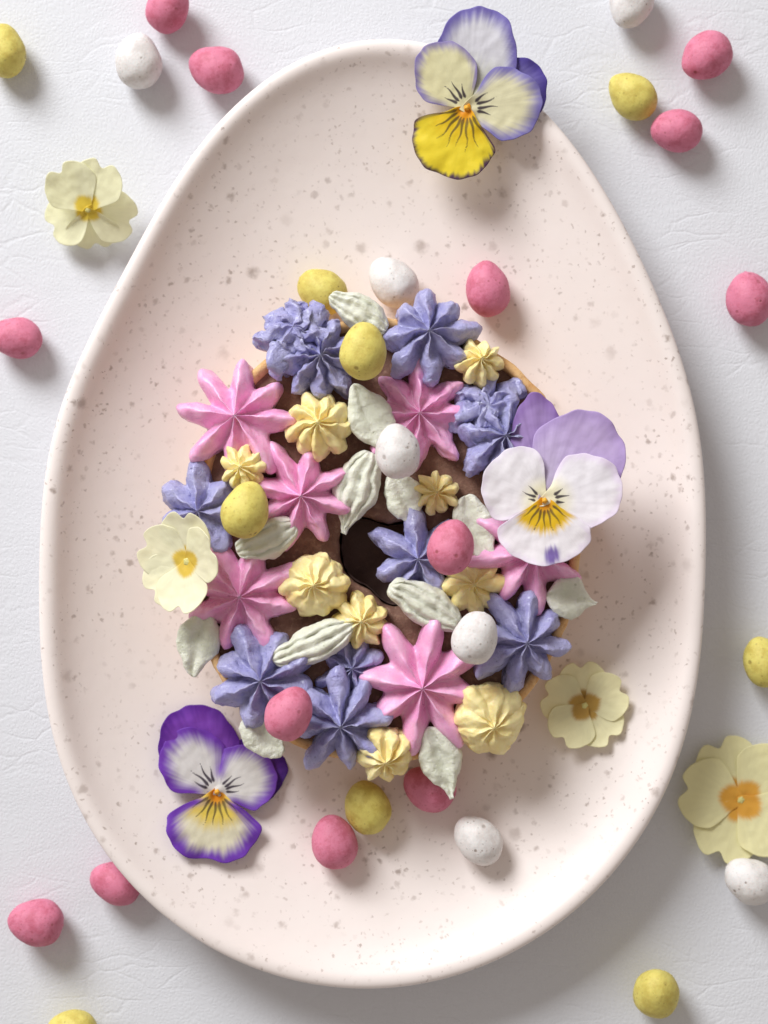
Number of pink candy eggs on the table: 13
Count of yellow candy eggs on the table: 9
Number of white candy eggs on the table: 7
